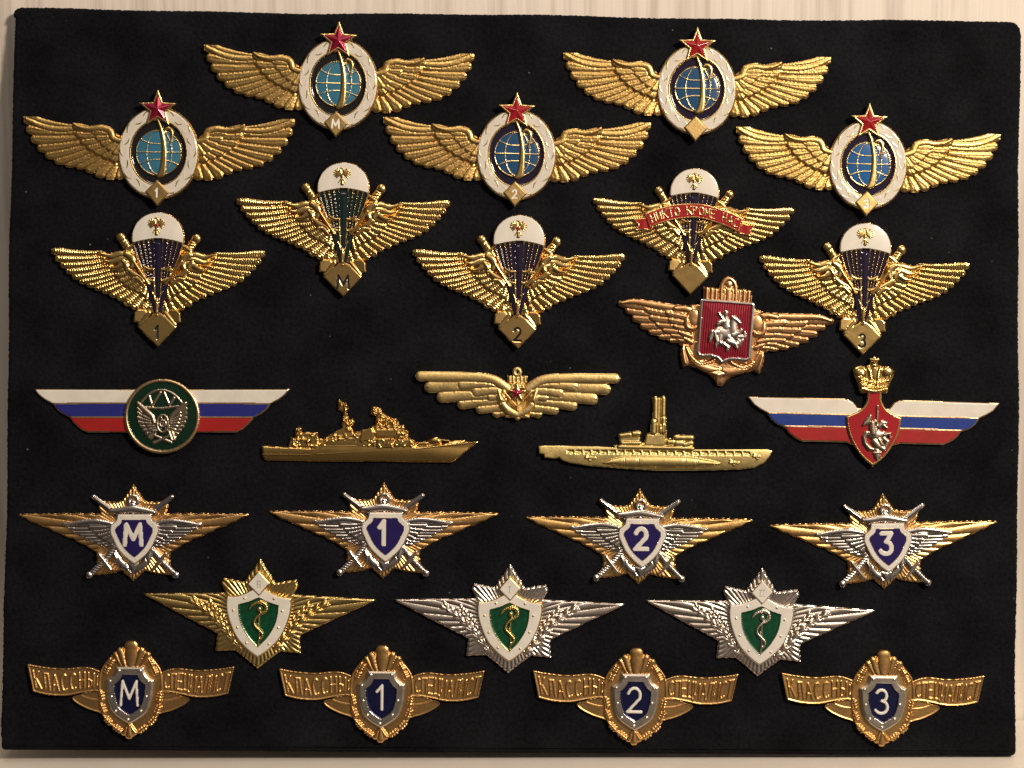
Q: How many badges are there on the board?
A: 27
